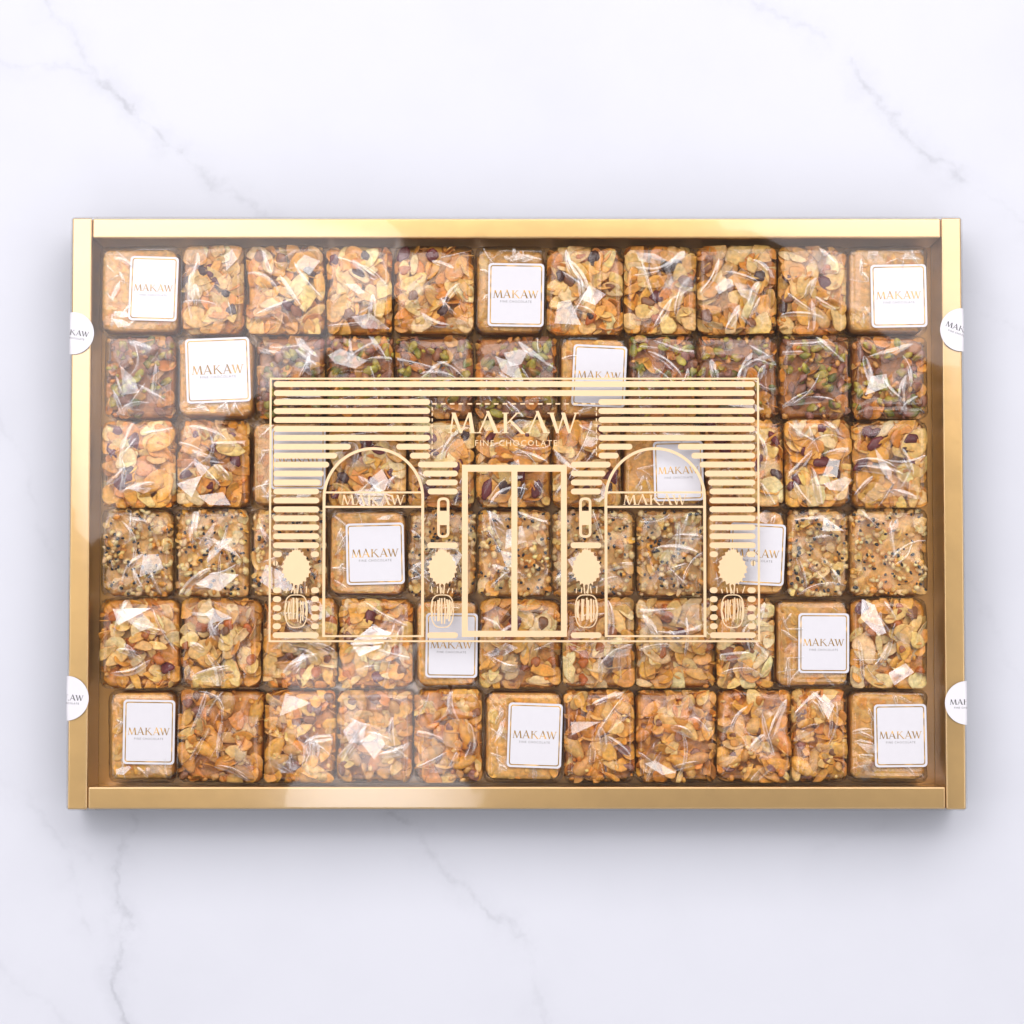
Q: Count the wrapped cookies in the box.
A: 66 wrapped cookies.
